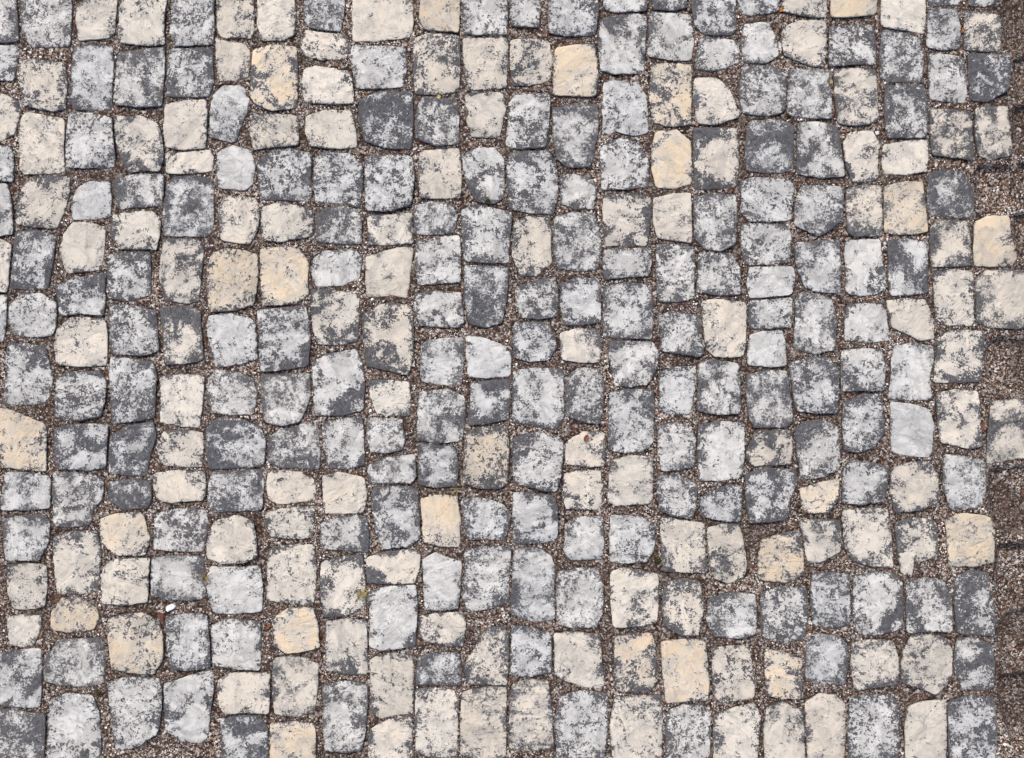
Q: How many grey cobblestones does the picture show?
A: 171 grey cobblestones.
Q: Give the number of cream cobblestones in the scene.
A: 128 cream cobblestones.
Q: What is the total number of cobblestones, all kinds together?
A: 299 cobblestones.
